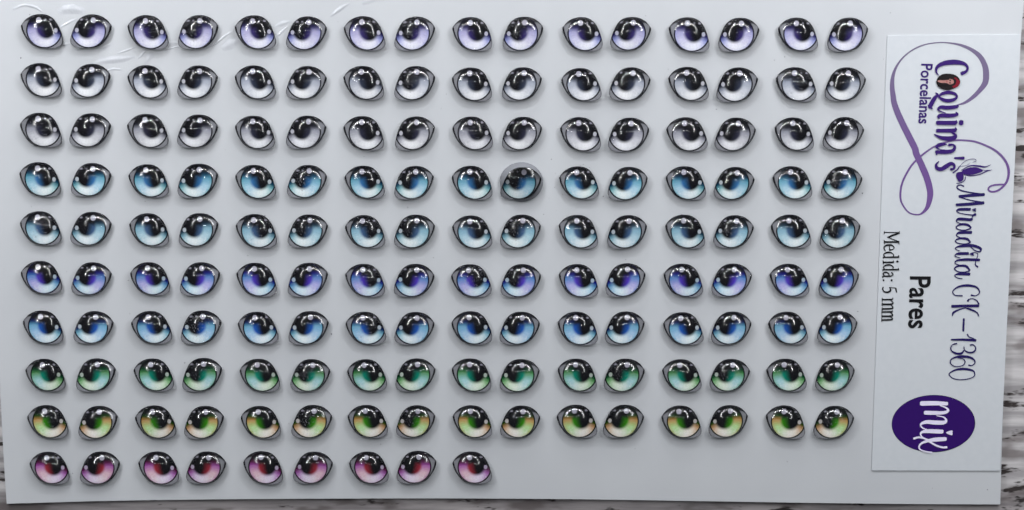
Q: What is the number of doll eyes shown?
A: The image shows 153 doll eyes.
